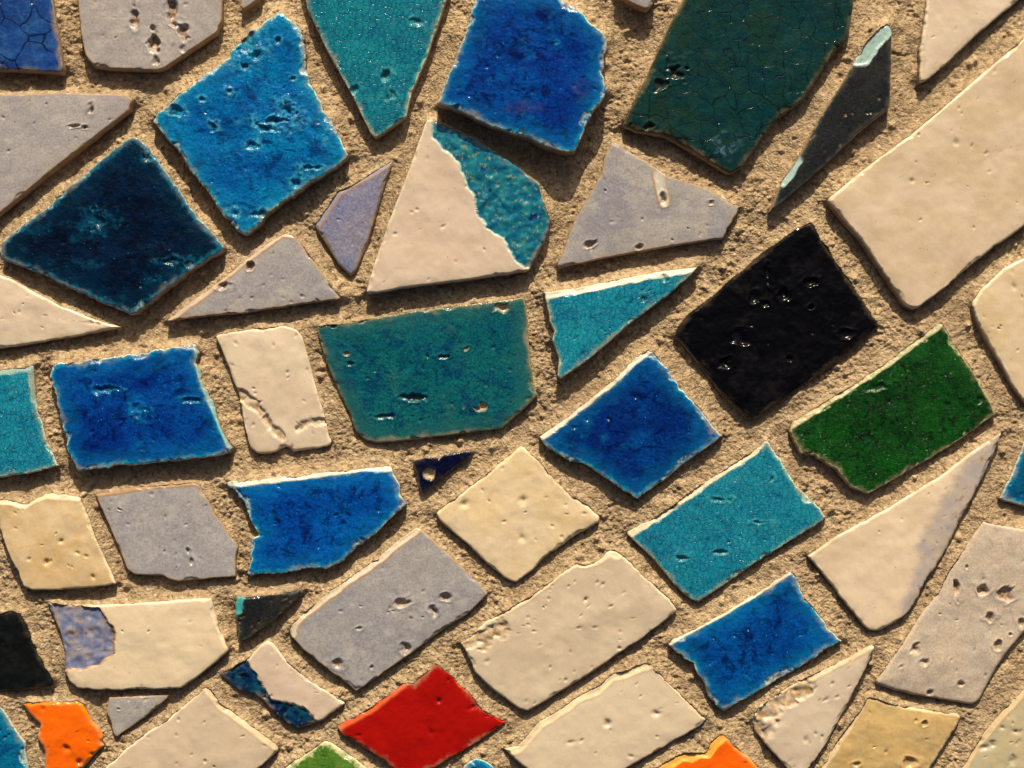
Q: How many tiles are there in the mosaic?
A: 55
